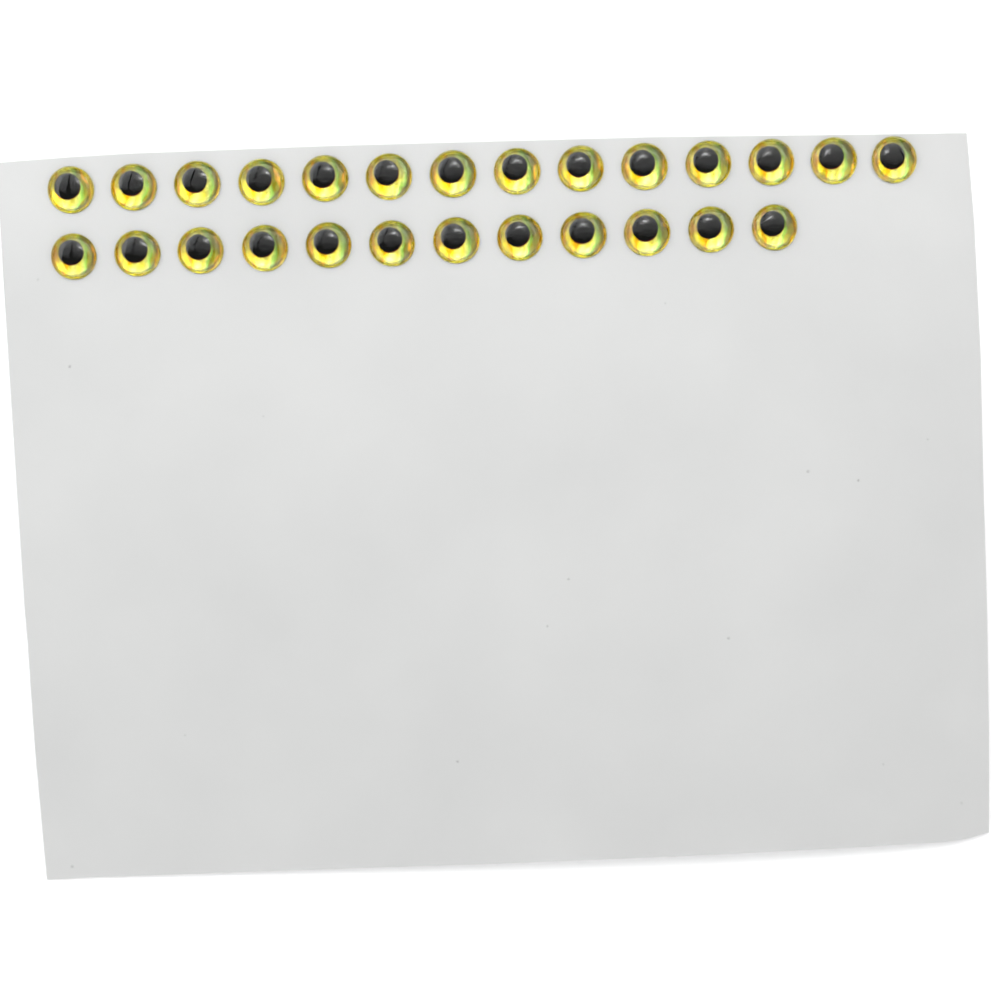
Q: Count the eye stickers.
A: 26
